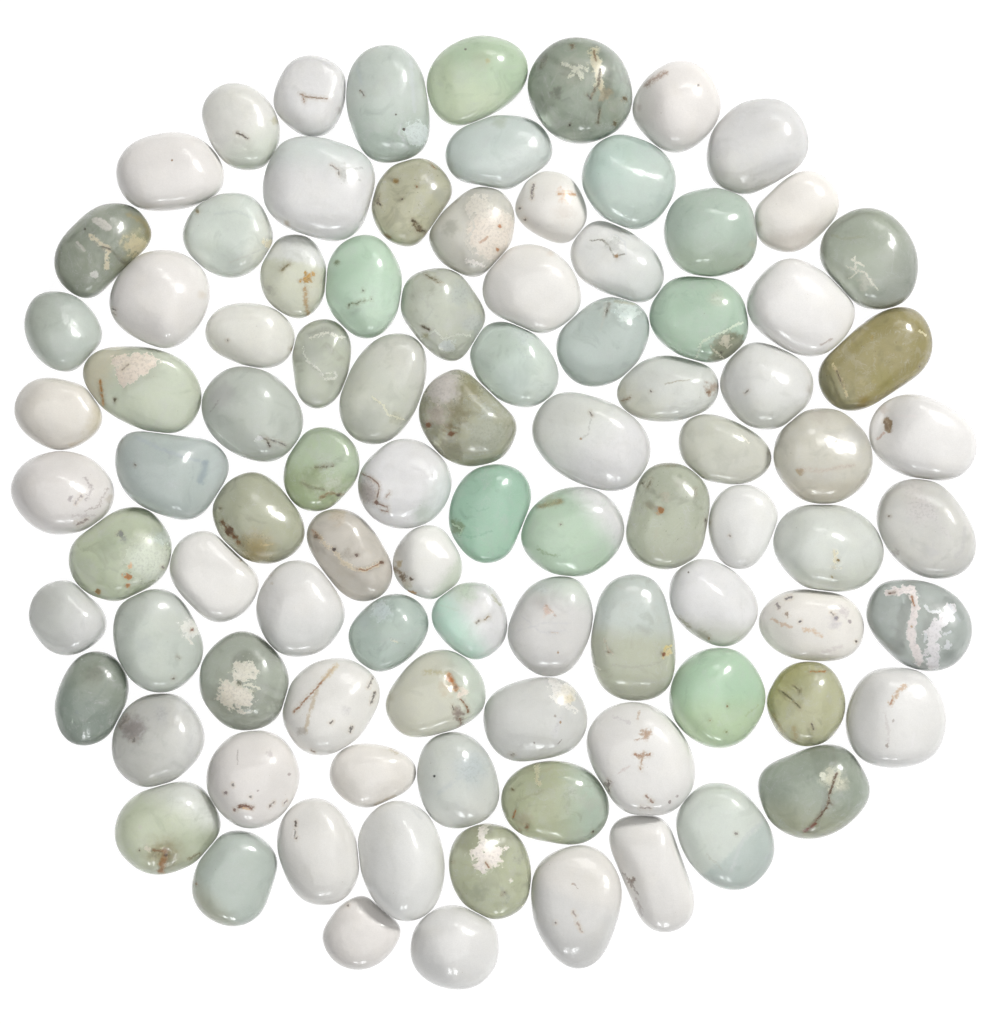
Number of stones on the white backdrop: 94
